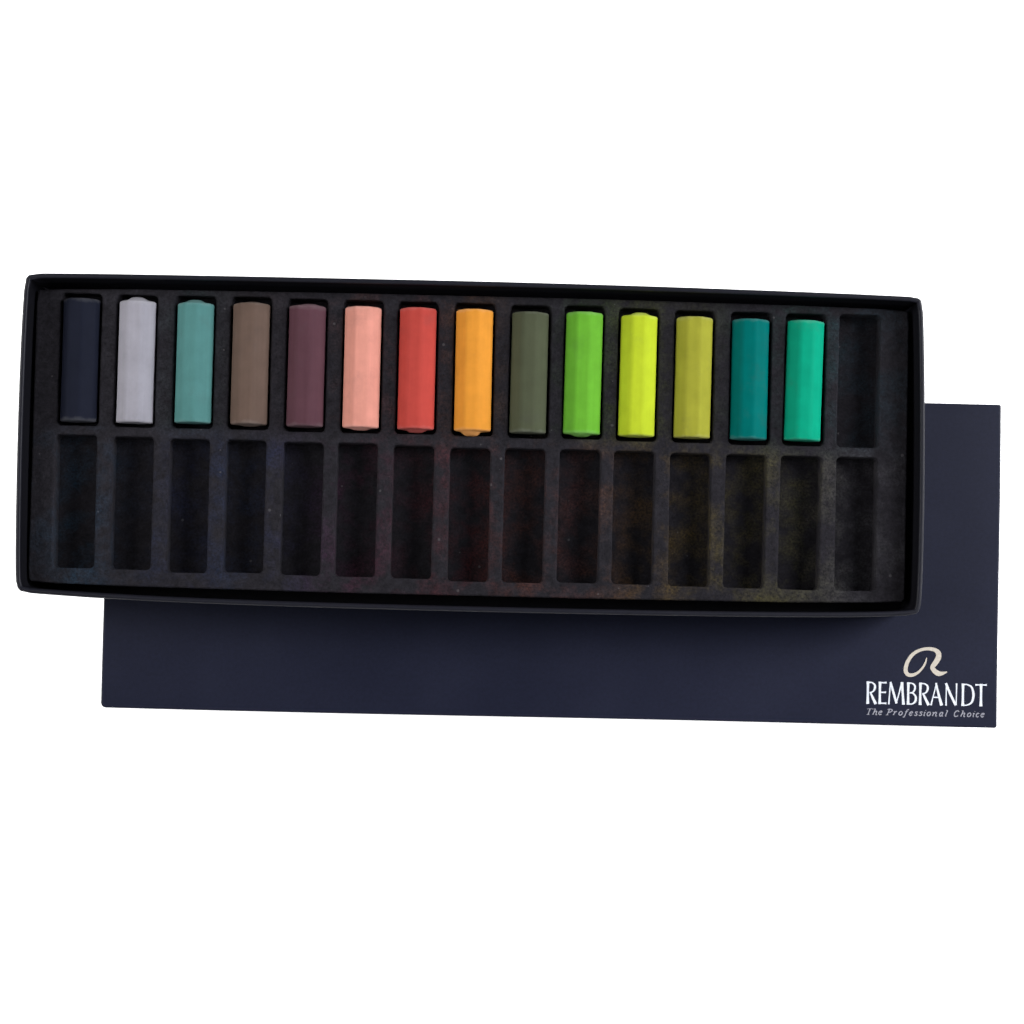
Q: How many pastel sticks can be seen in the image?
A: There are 14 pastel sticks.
